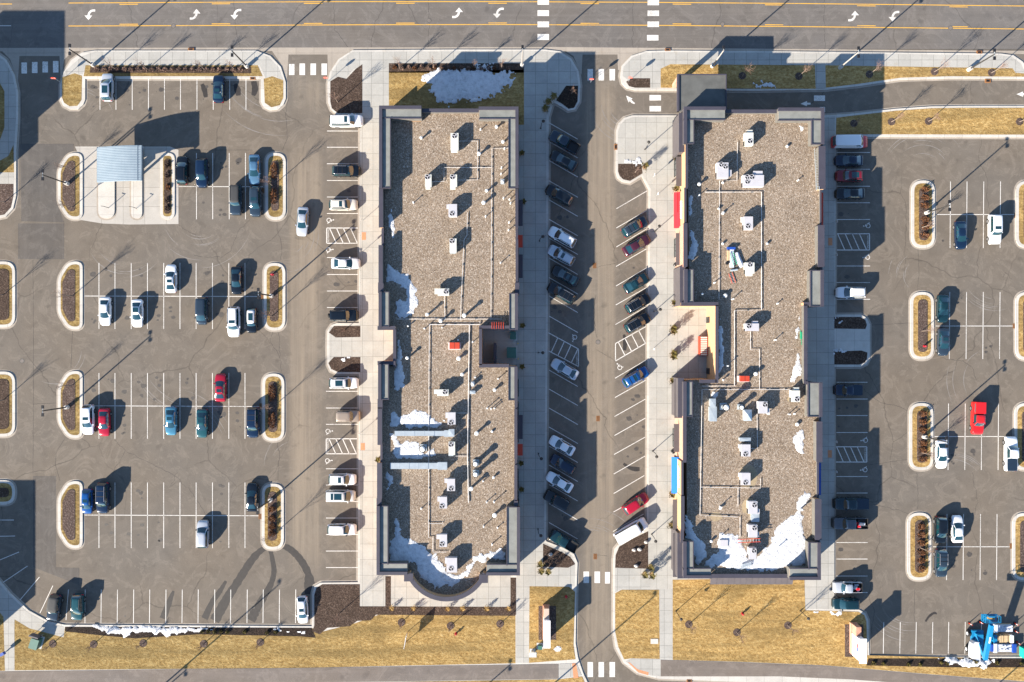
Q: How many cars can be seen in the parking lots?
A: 79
